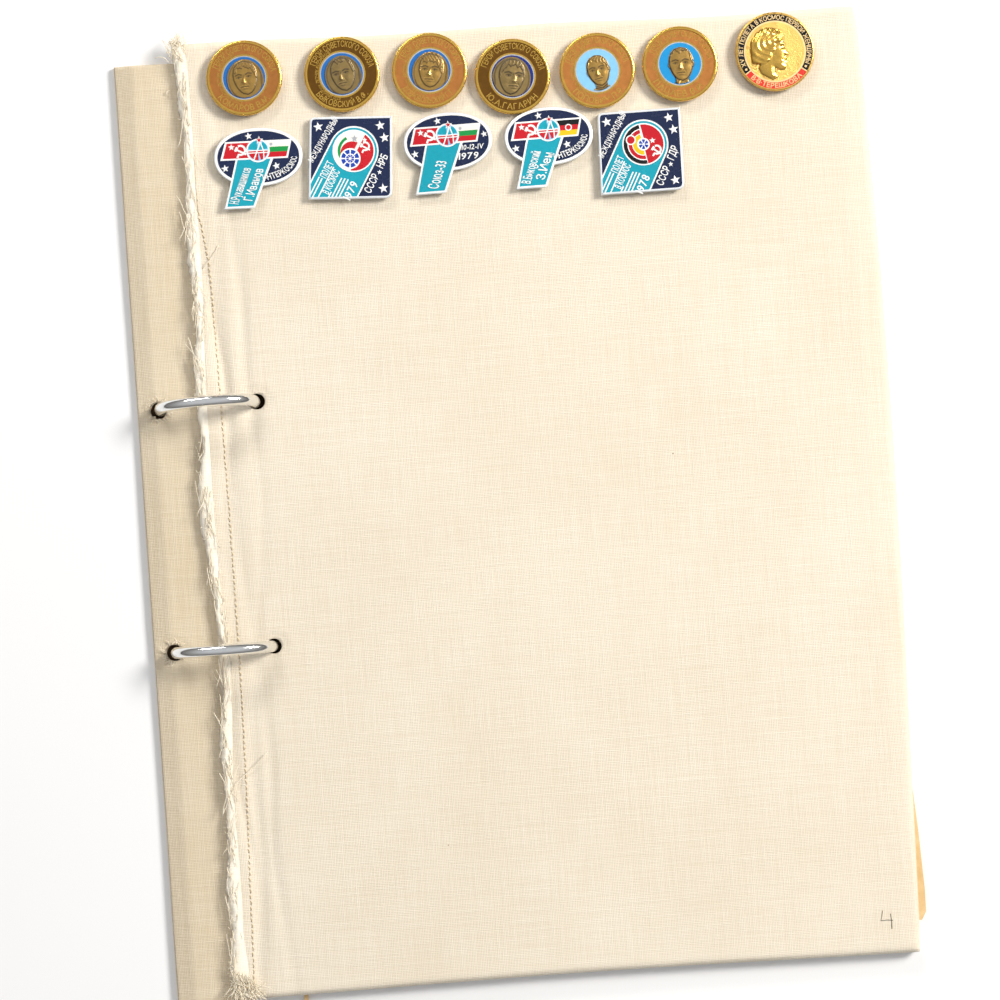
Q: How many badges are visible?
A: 12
